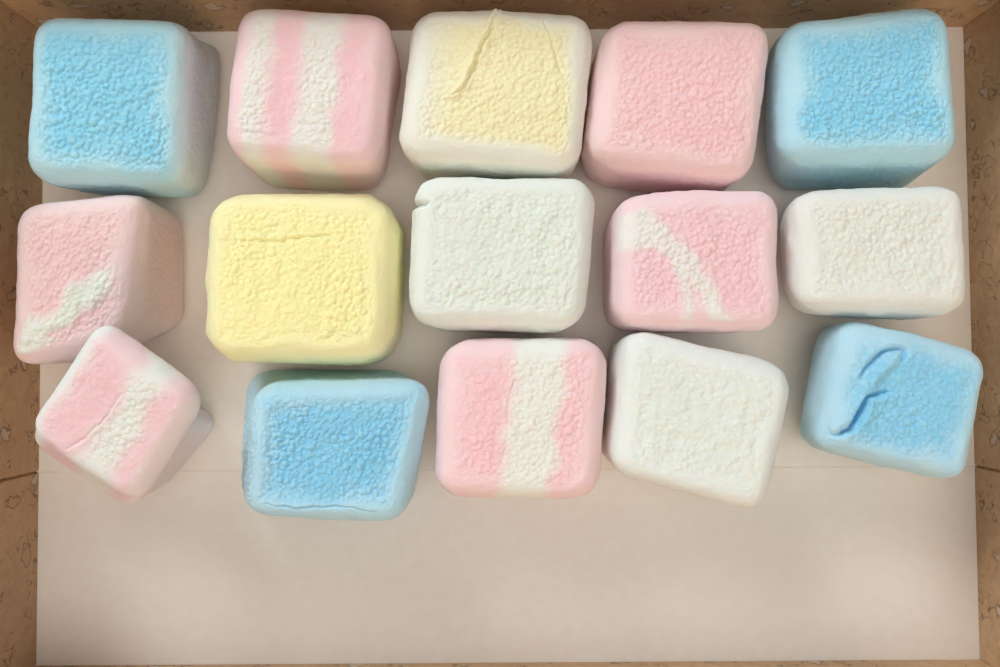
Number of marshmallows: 15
